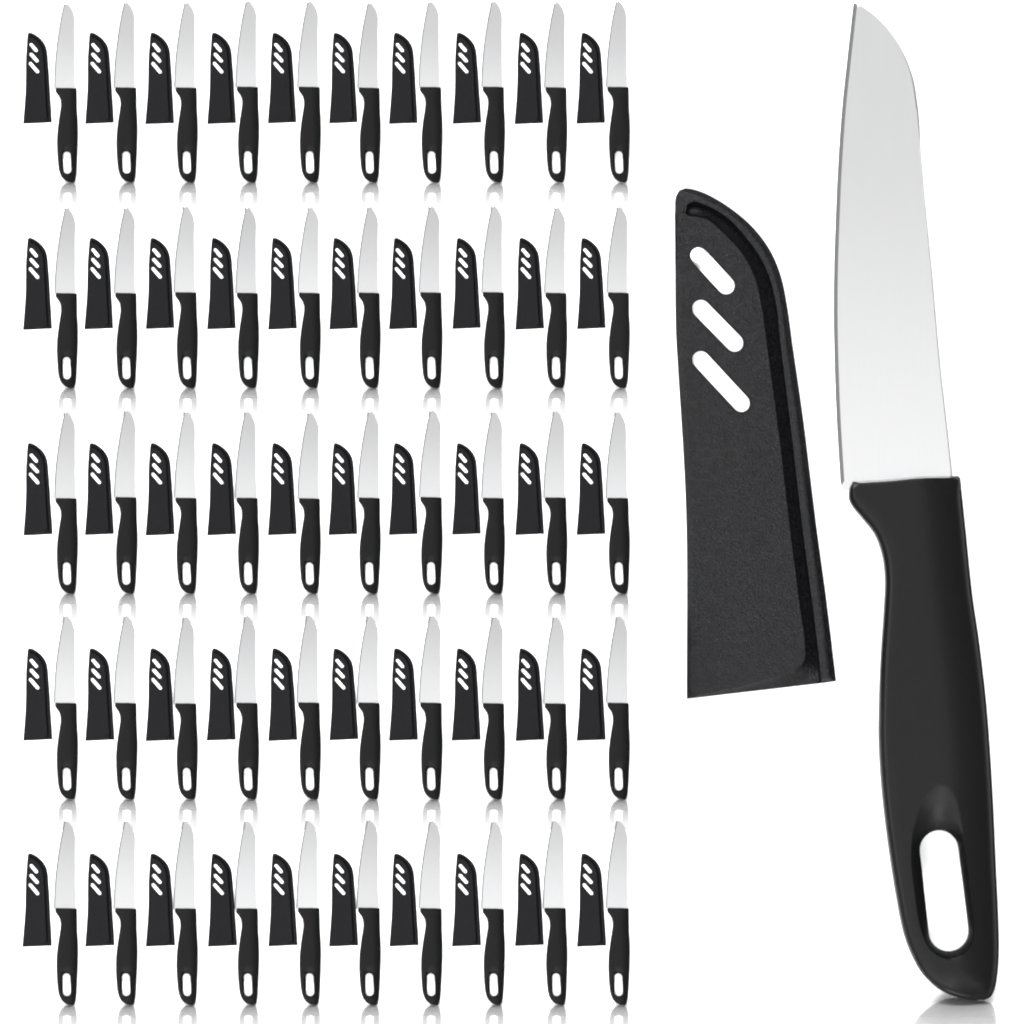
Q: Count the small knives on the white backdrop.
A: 50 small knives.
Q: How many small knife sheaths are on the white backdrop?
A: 50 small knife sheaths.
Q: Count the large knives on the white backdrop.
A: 1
